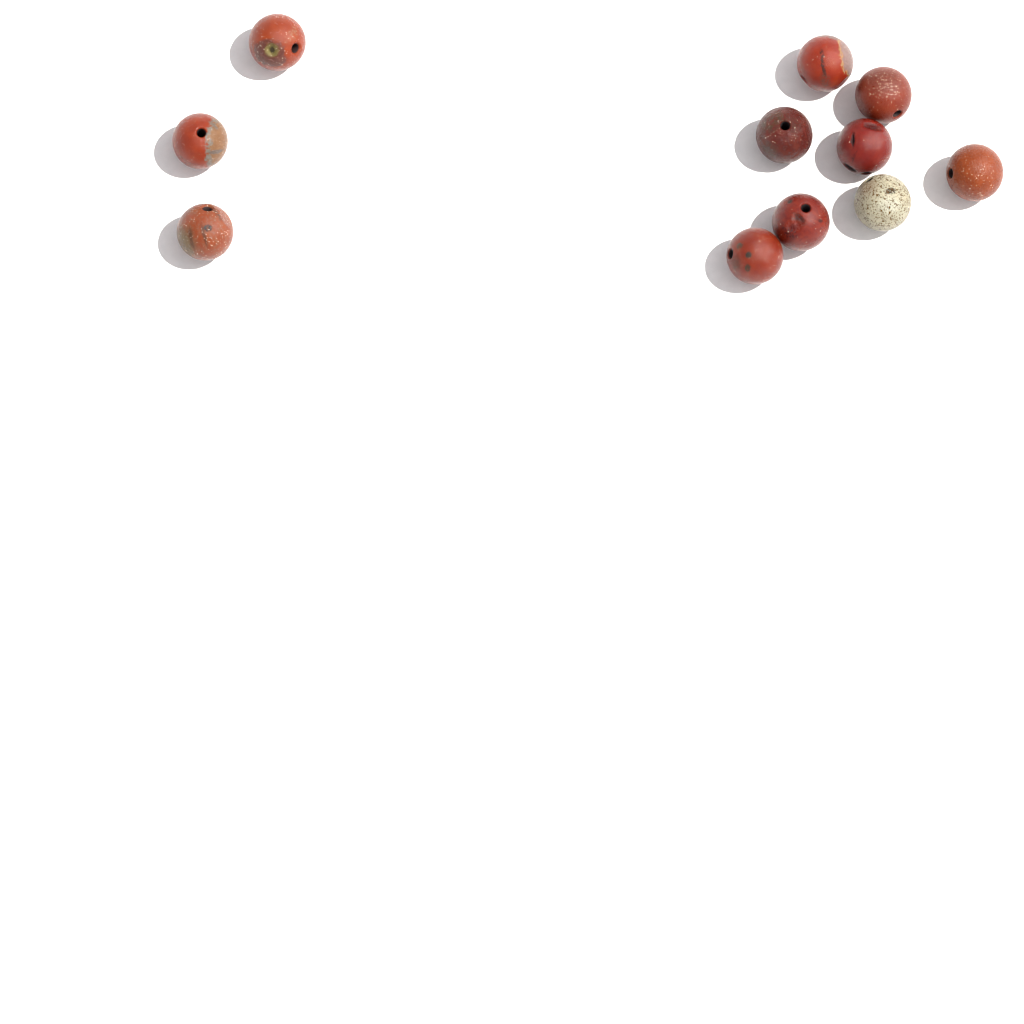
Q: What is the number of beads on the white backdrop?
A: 11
